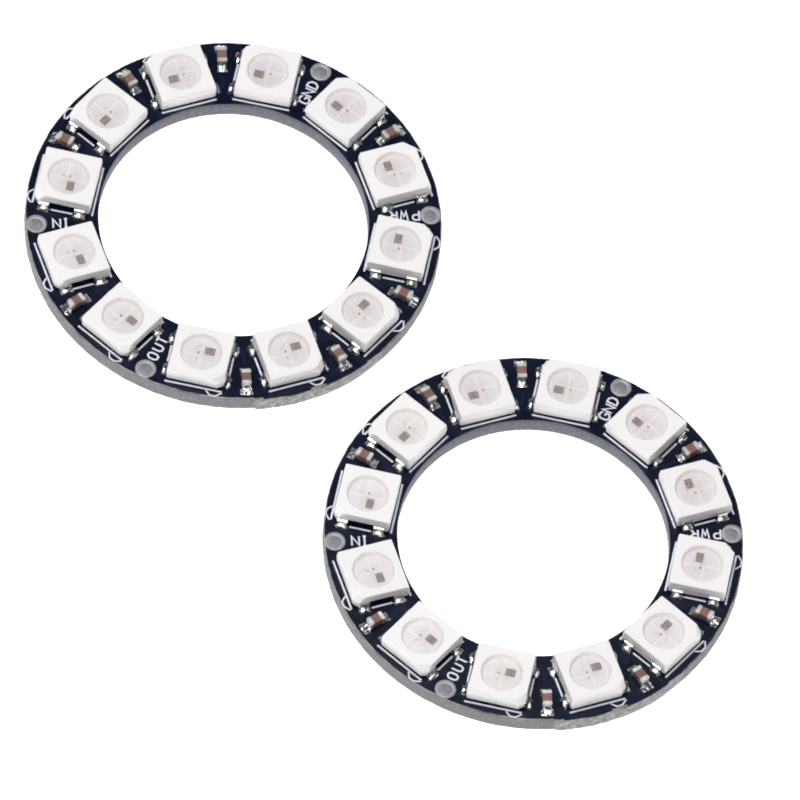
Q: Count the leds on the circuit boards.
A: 24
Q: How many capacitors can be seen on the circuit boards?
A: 16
